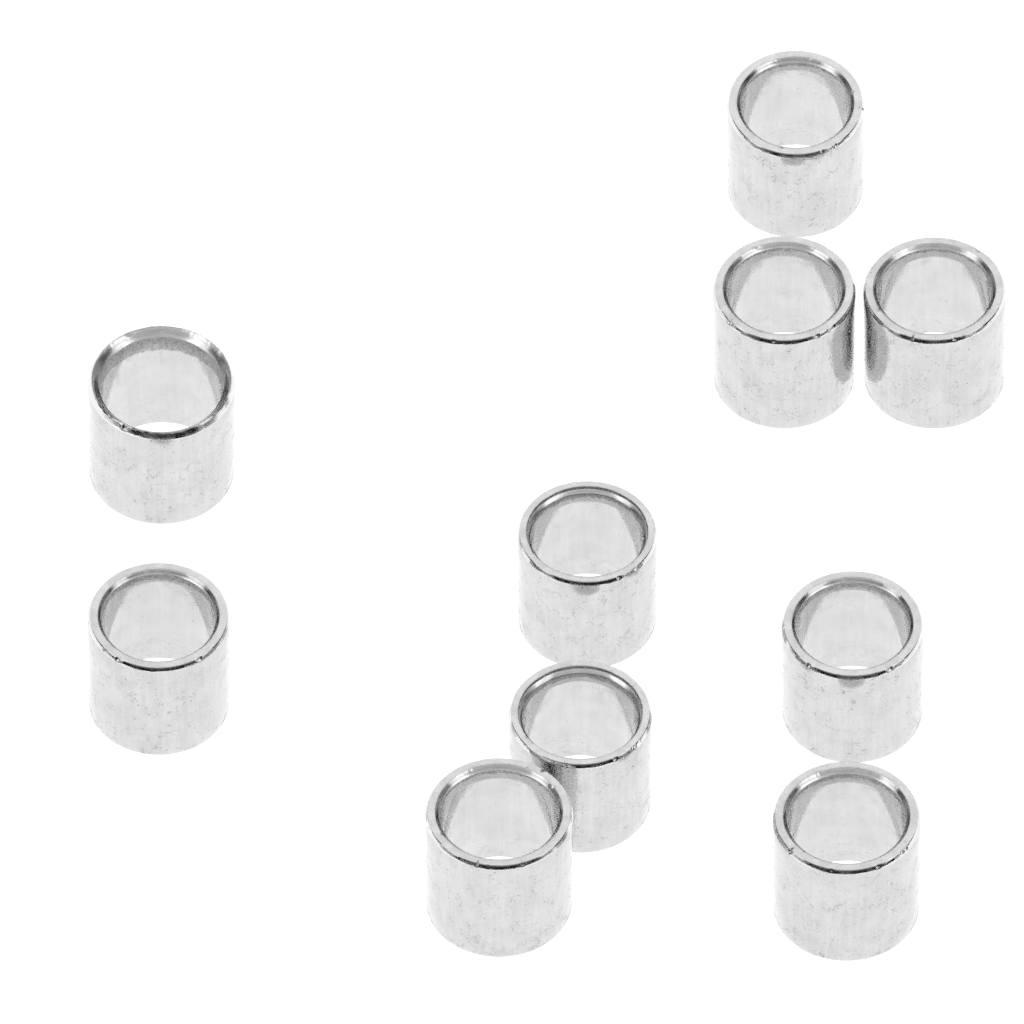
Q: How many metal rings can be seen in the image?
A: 10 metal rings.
